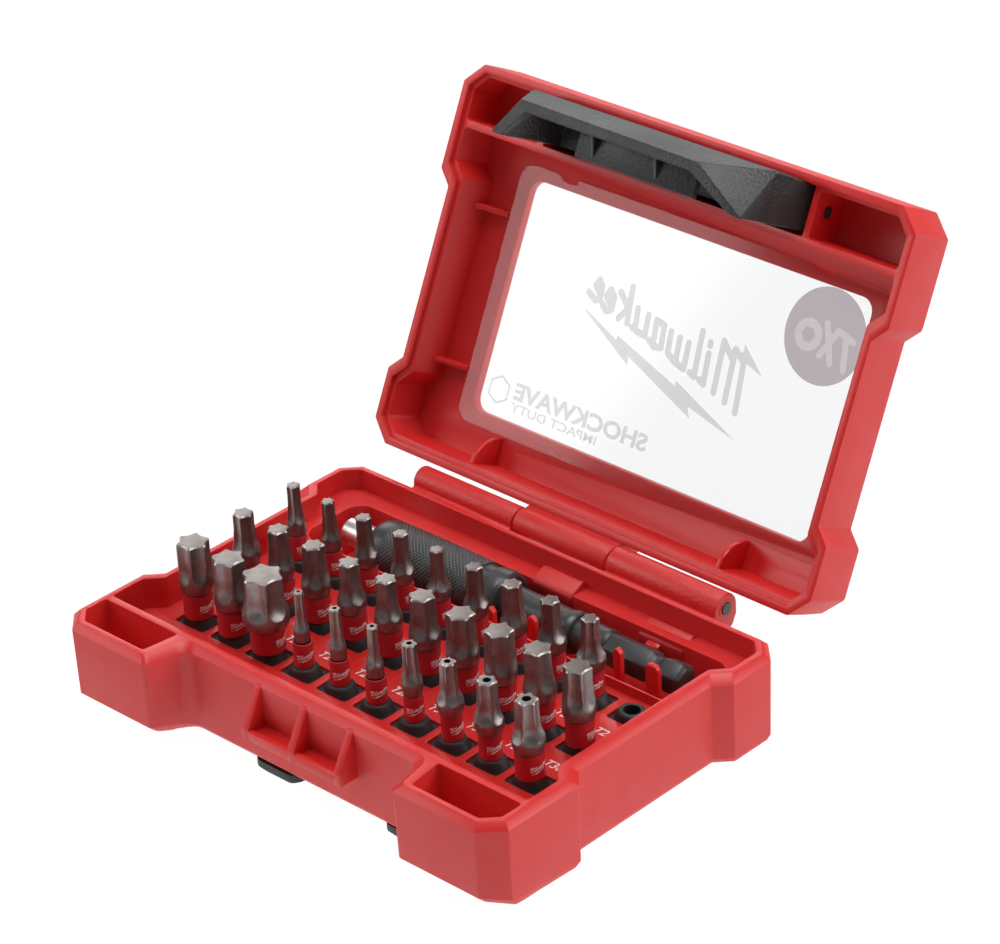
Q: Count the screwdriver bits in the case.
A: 29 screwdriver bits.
